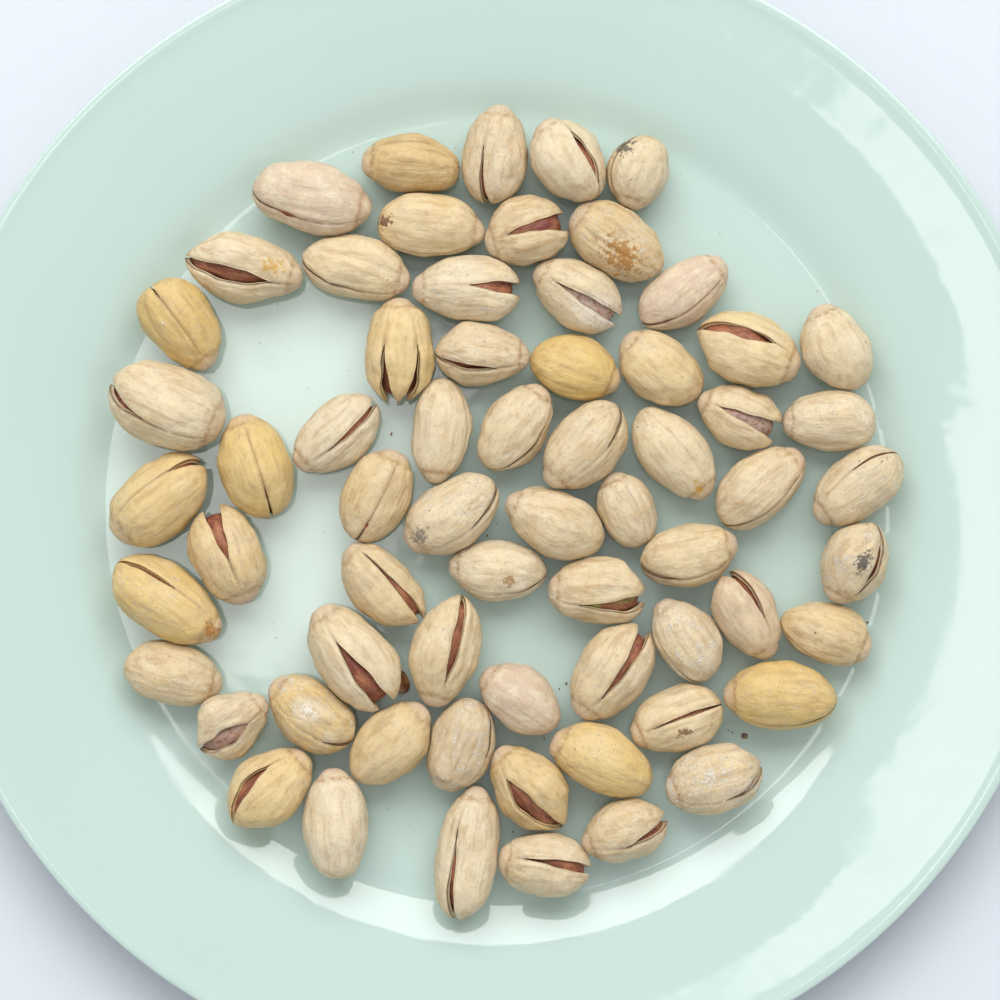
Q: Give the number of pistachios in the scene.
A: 65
